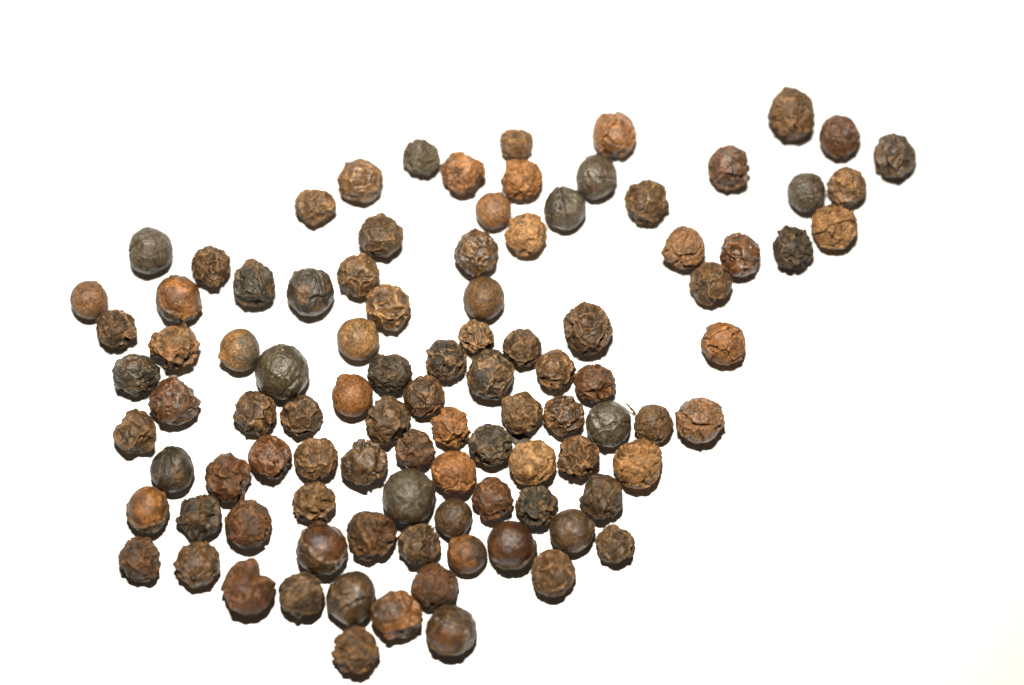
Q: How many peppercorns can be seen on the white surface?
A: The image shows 99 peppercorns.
